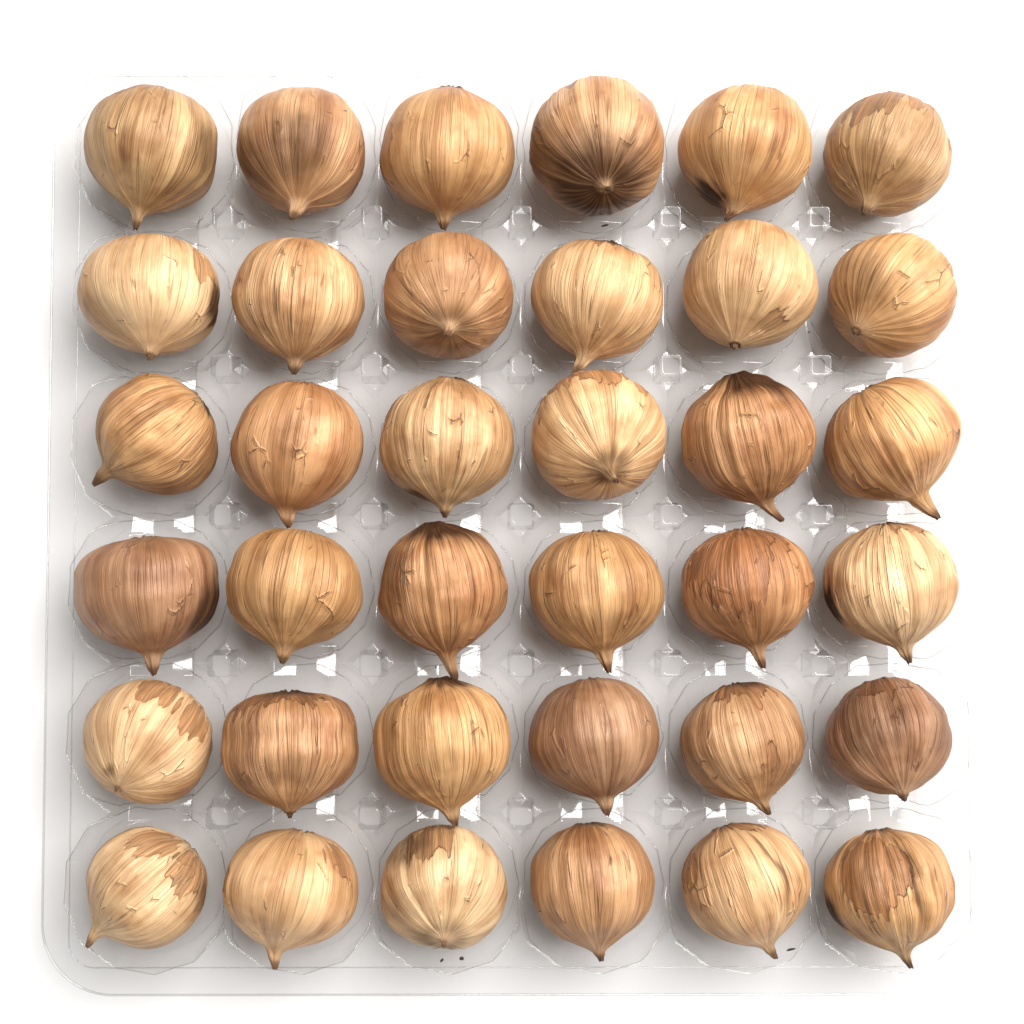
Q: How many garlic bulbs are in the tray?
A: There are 36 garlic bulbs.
